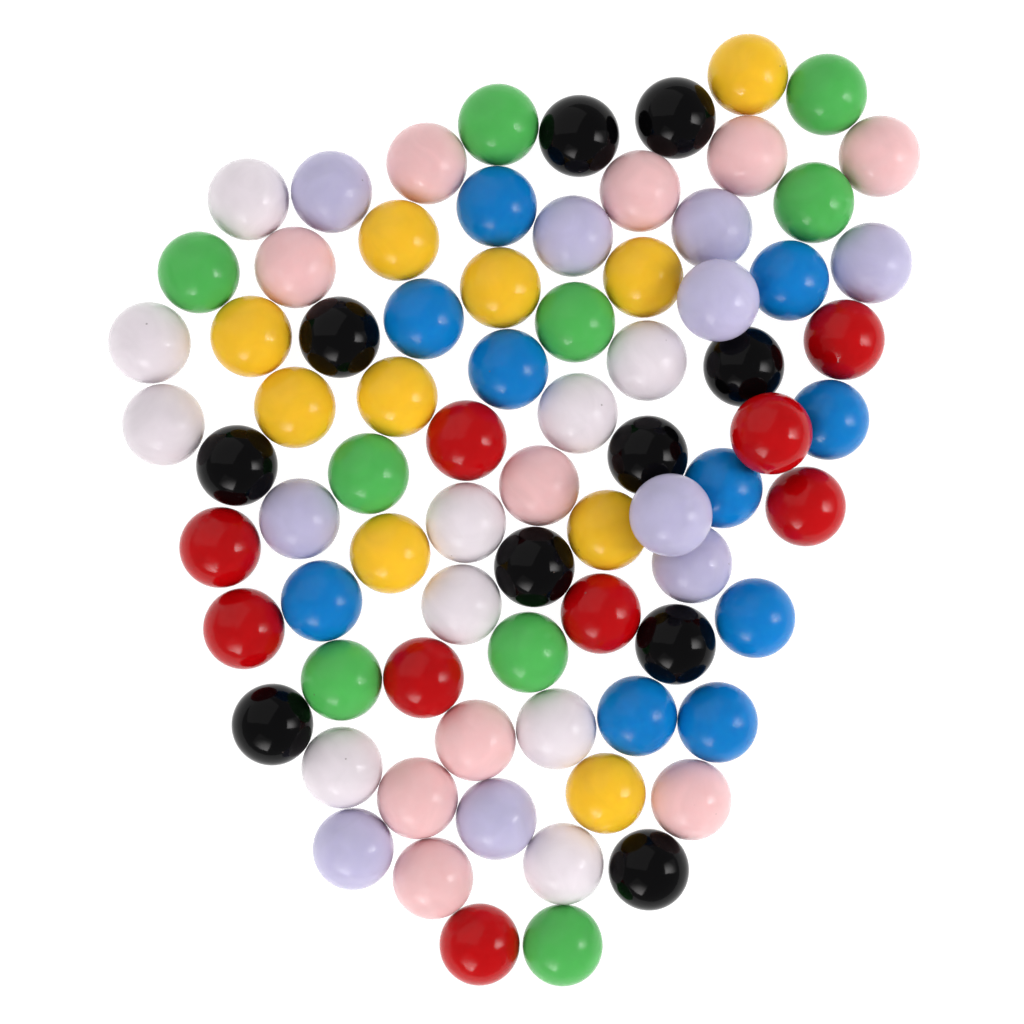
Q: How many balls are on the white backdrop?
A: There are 78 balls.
